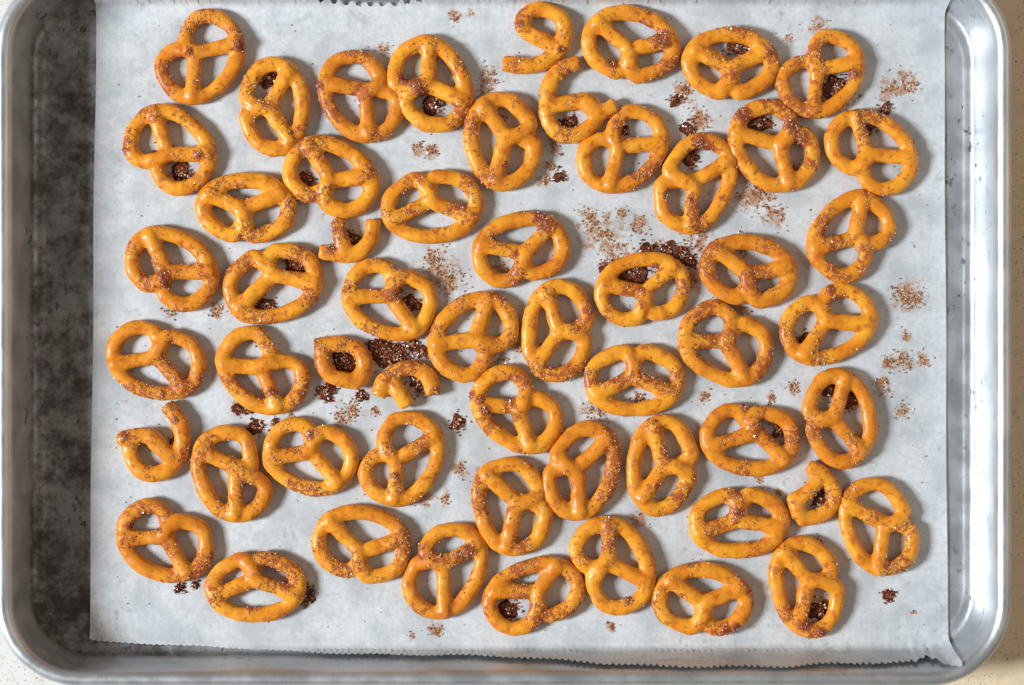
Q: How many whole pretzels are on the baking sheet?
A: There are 49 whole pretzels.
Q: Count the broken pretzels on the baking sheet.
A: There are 7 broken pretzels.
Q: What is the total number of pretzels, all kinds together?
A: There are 56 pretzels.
